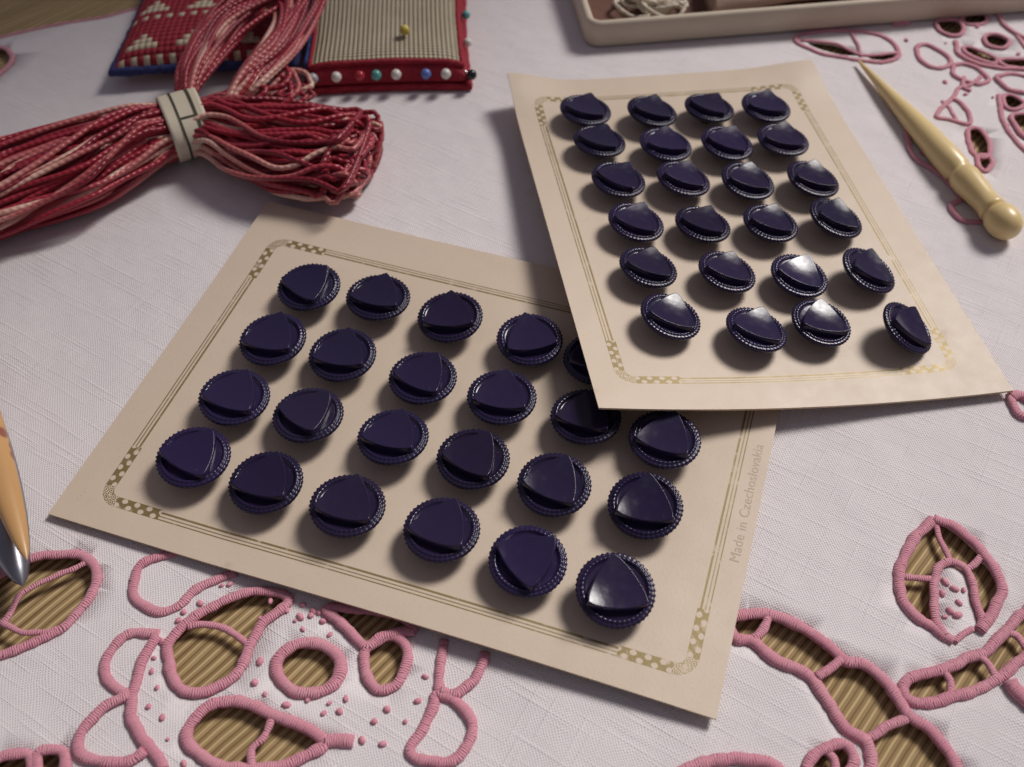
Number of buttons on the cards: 47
